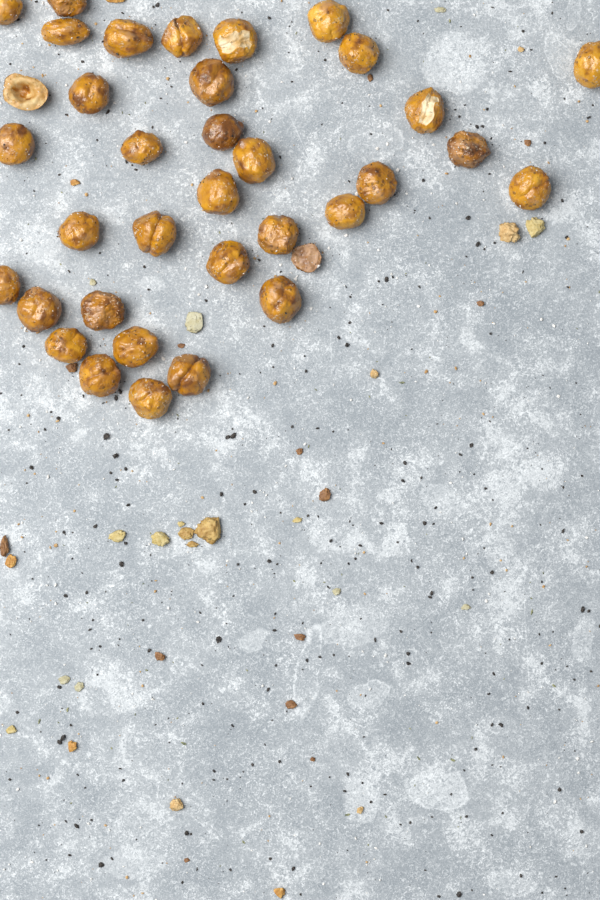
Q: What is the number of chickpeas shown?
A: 36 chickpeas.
